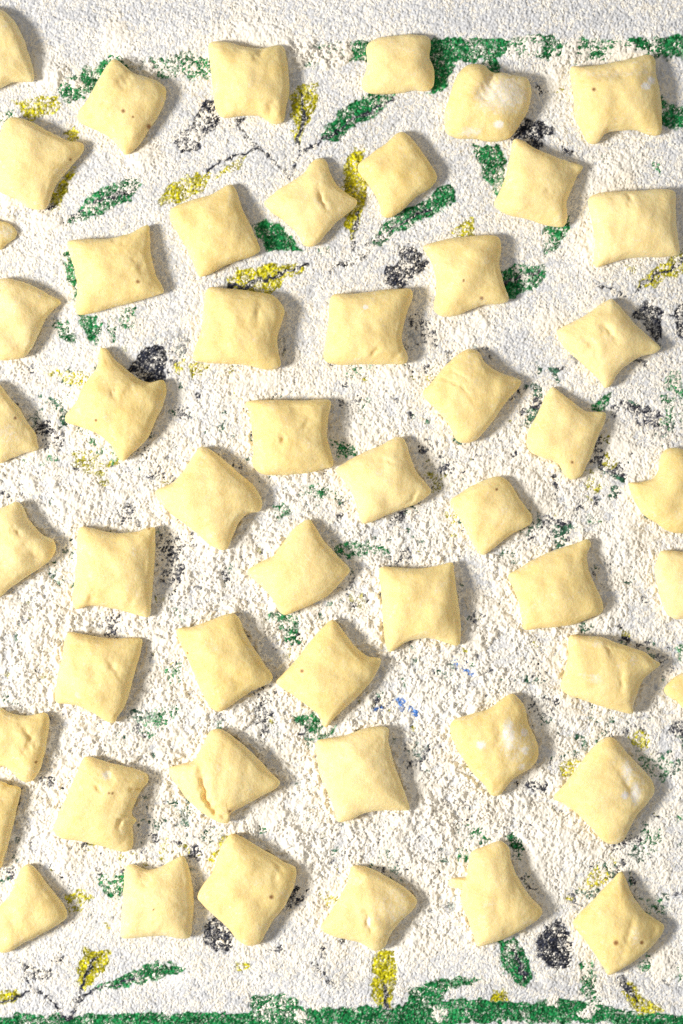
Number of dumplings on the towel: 52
